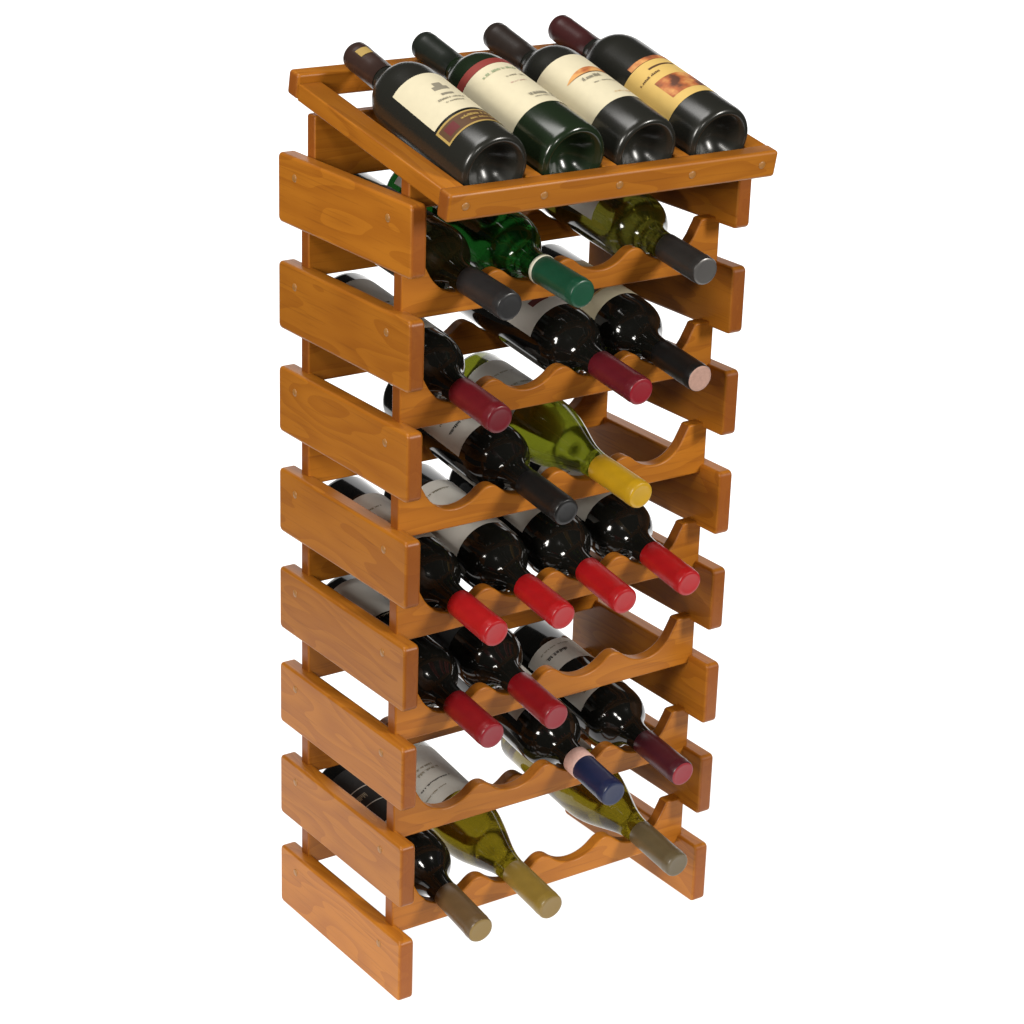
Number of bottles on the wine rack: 23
